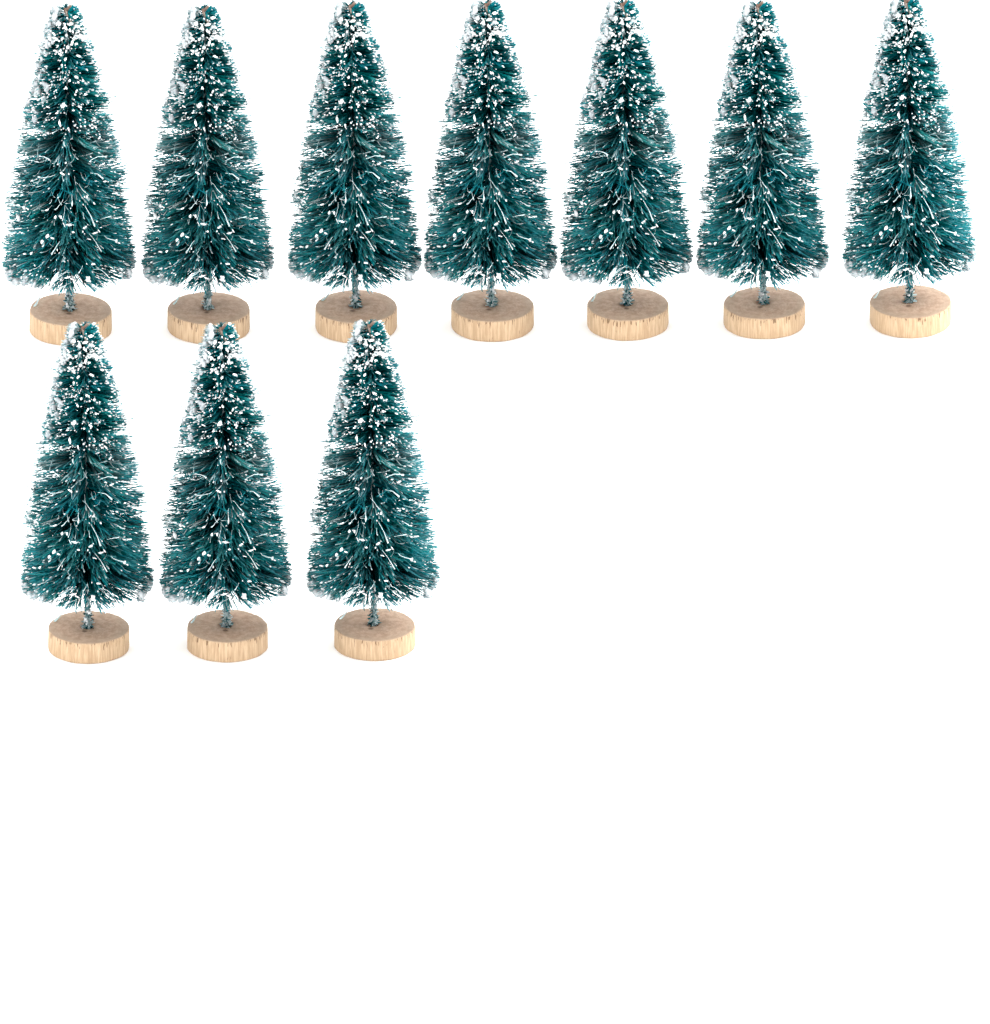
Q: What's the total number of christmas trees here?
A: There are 10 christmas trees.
